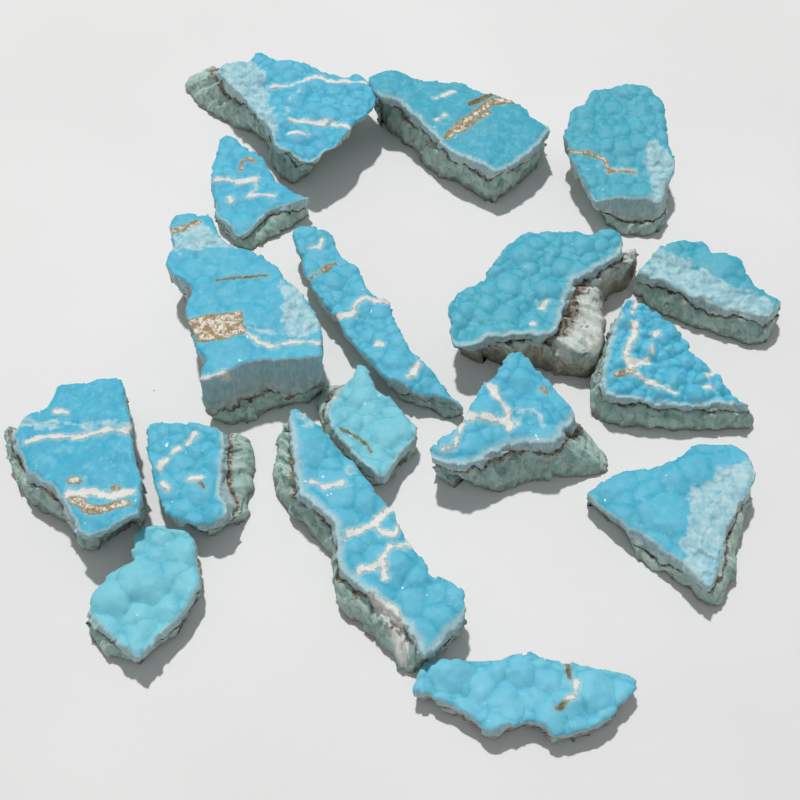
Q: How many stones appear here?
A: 17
